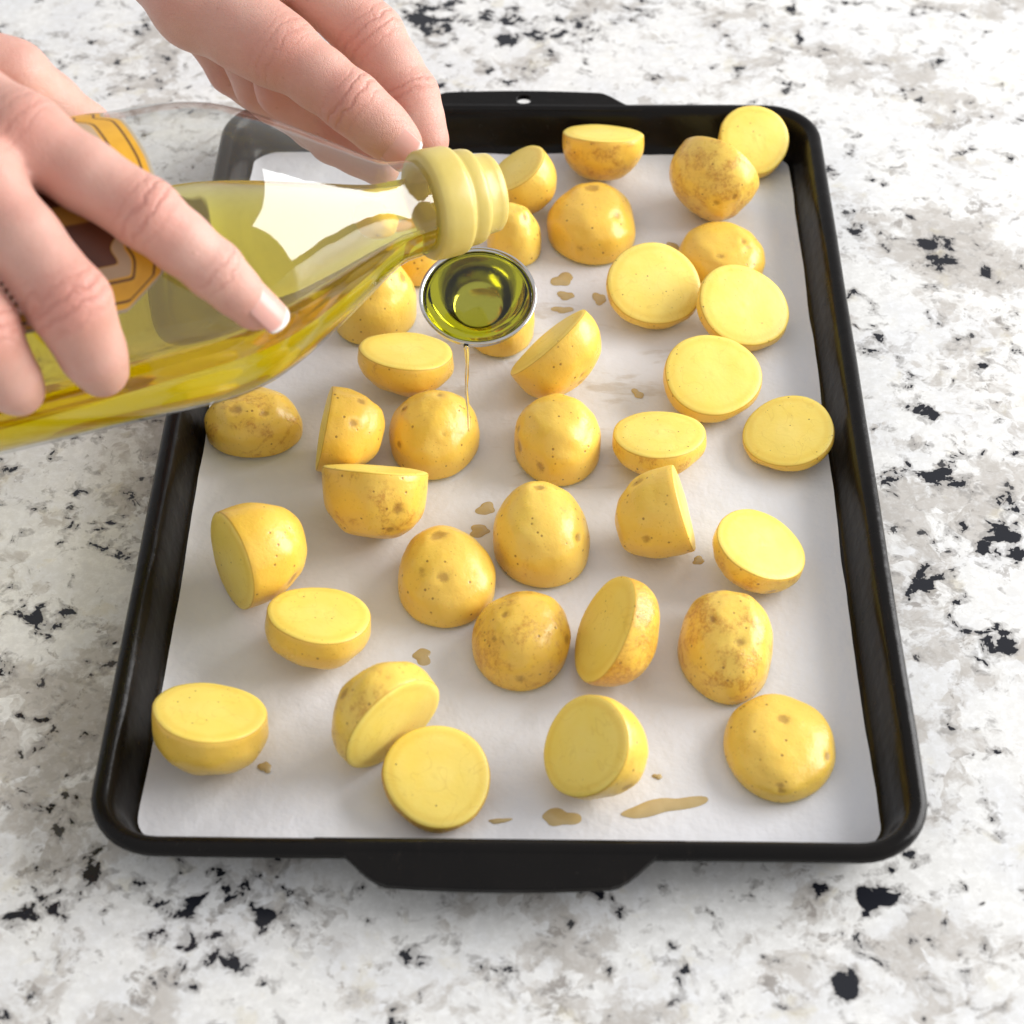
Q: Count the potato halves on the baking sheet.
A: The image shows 36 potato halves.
